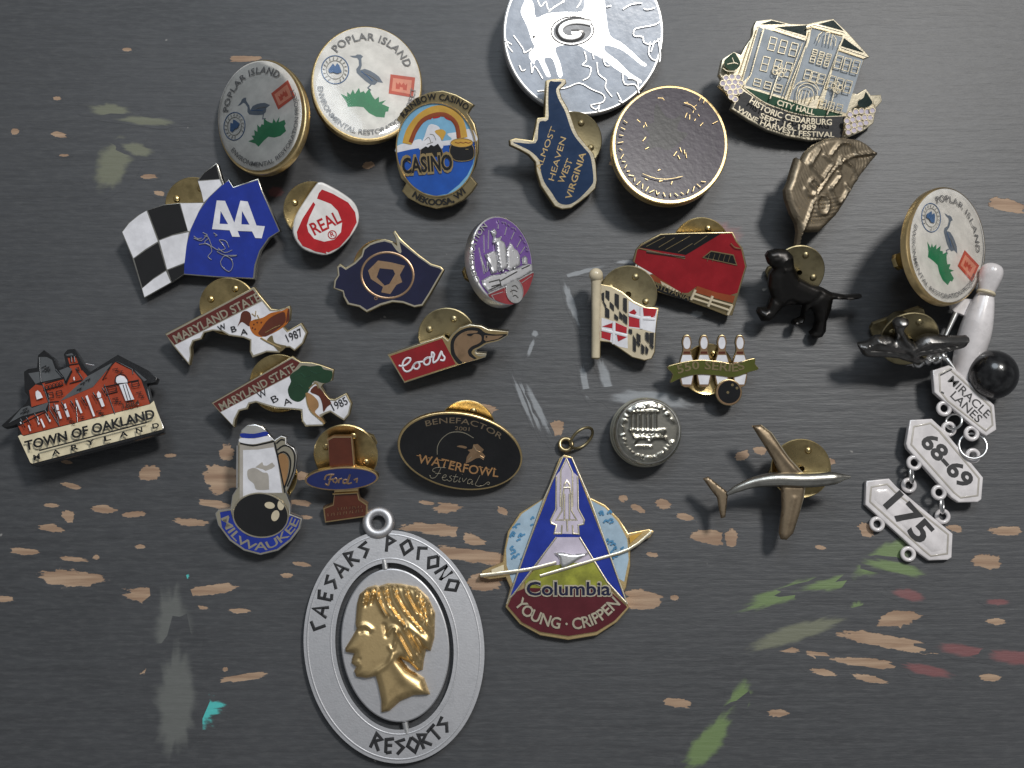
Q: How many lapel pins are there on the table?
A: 28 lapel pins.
